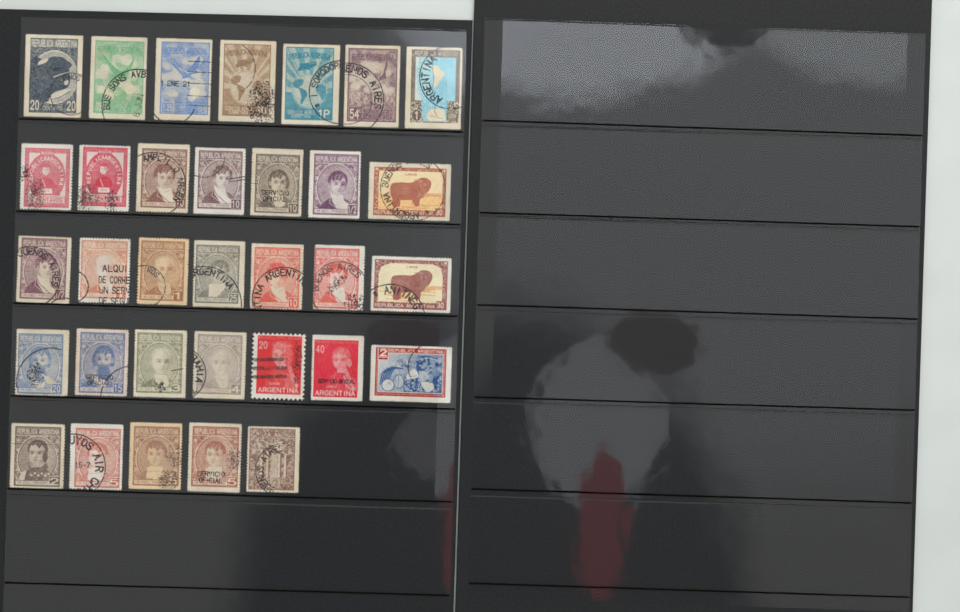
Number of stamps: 33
